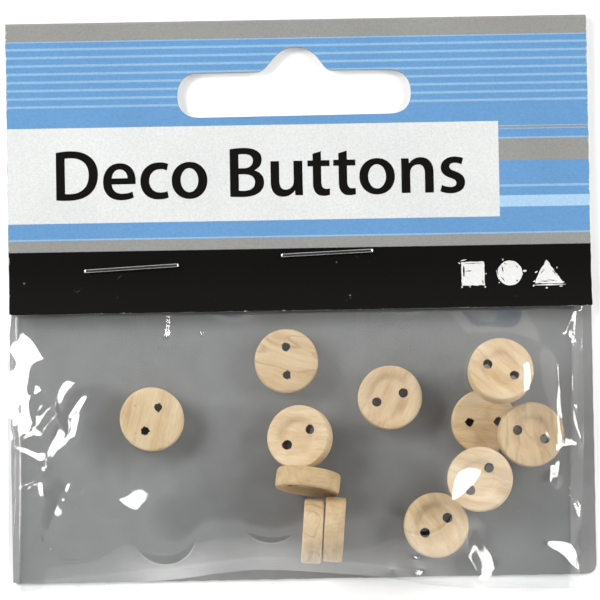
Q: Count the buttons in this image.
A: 12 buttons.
